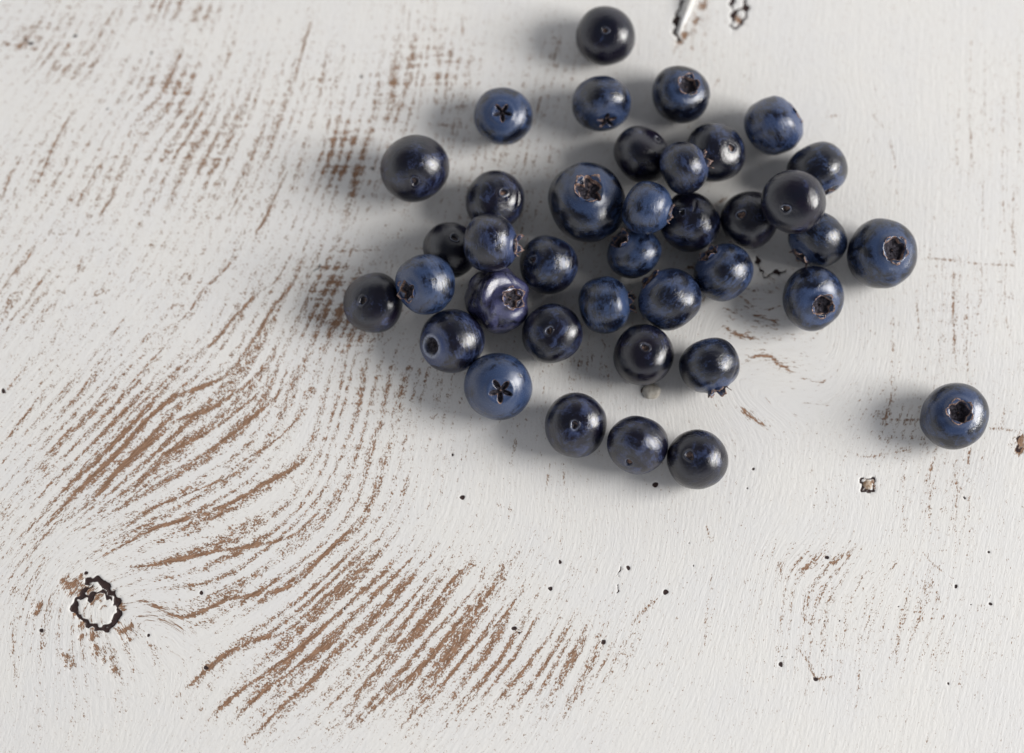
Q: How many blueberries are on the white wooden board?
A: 38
